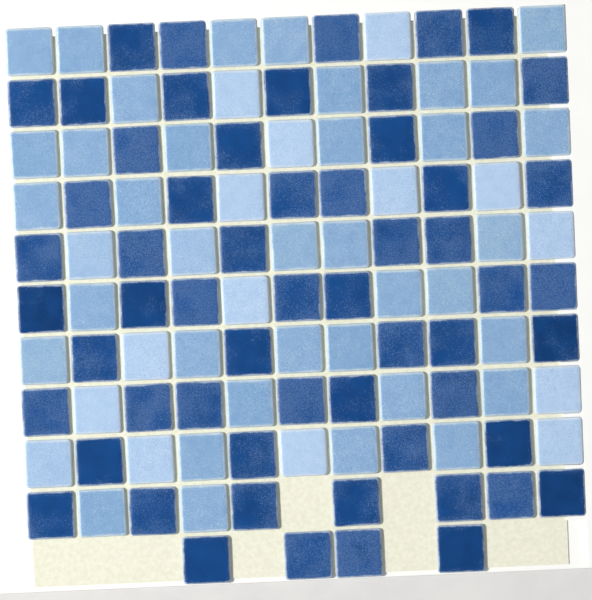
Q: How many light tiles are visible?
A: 53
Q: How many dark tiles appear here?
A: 59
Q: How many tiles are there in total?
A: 112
